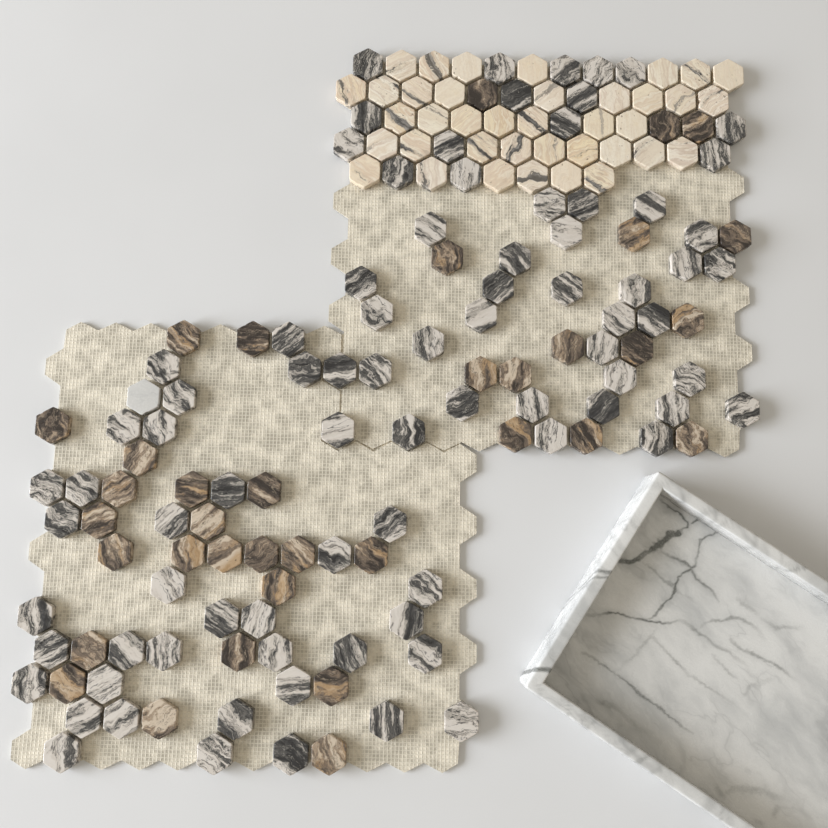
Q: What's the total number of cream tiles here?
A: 38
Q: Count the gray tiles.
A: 83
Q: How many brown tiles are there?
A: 36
